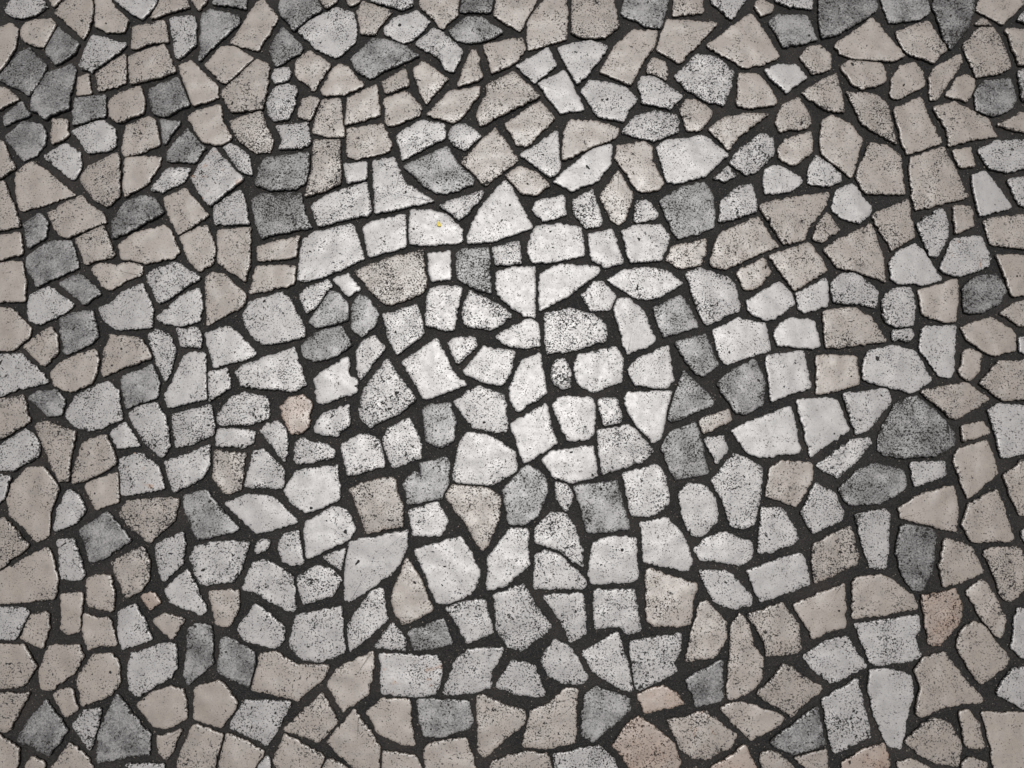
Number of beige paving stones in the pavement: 200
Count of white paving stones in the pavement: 199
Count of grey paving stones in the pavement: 61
